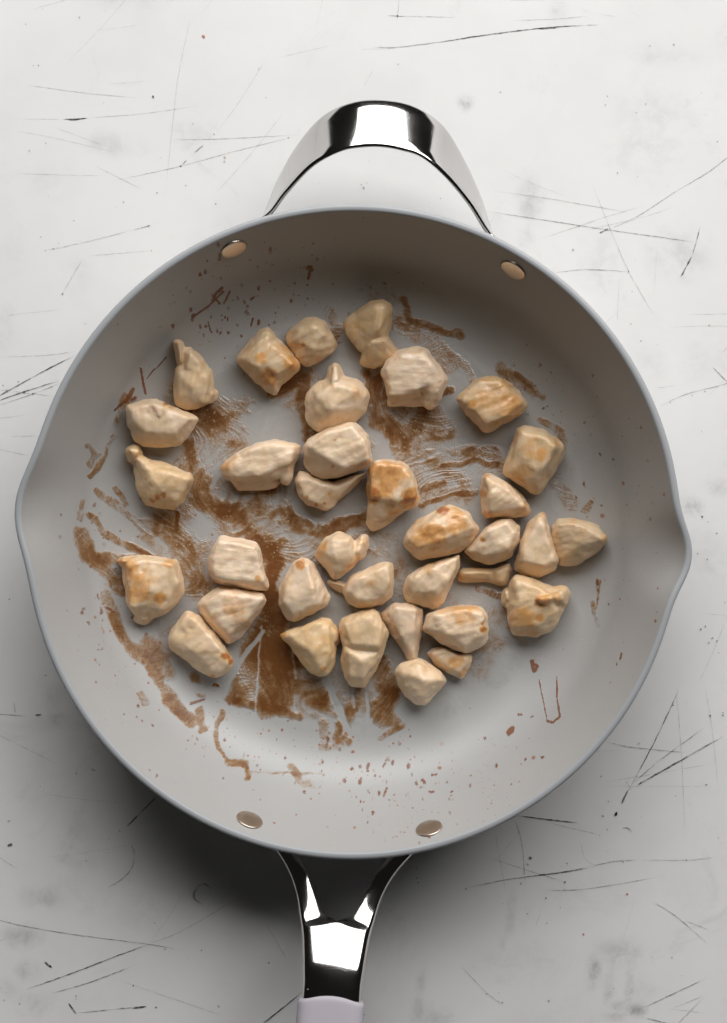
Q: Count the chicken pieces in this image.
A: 35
